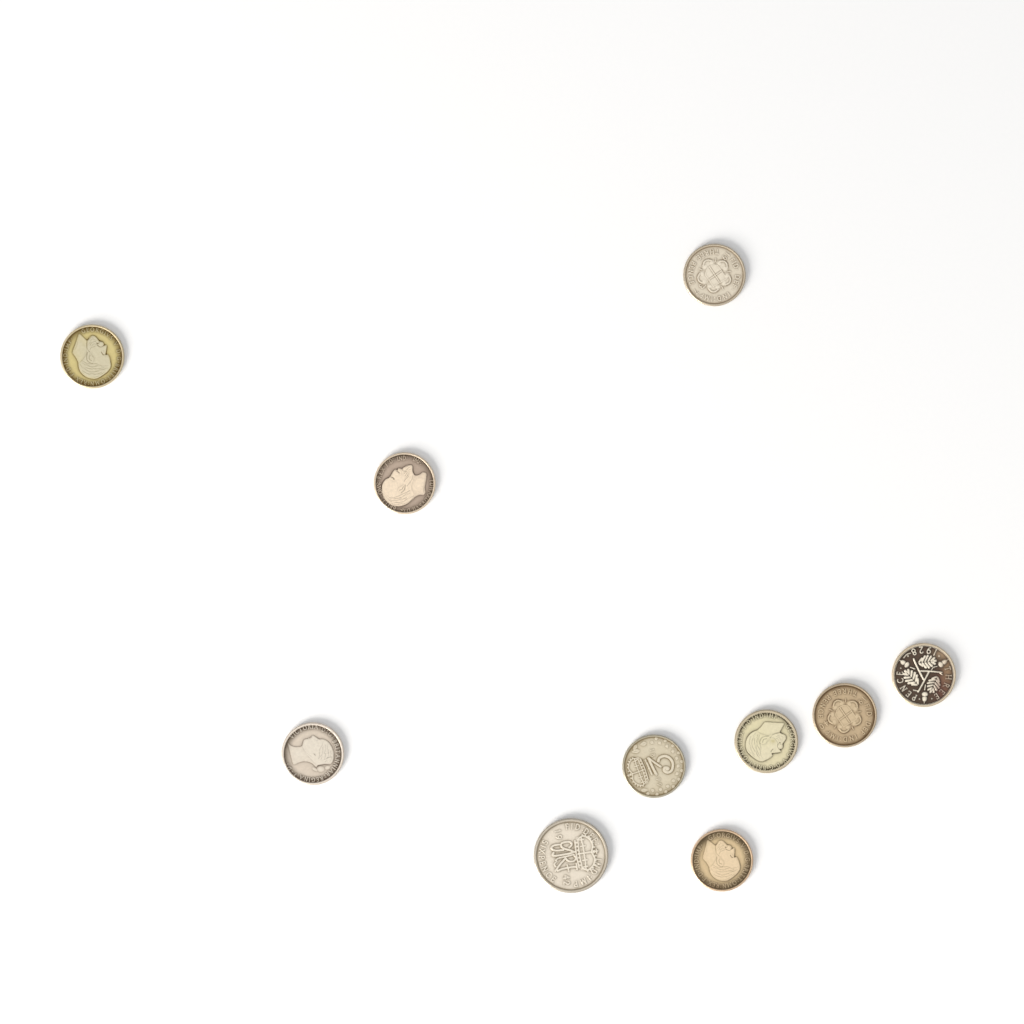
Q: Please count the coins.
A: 10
